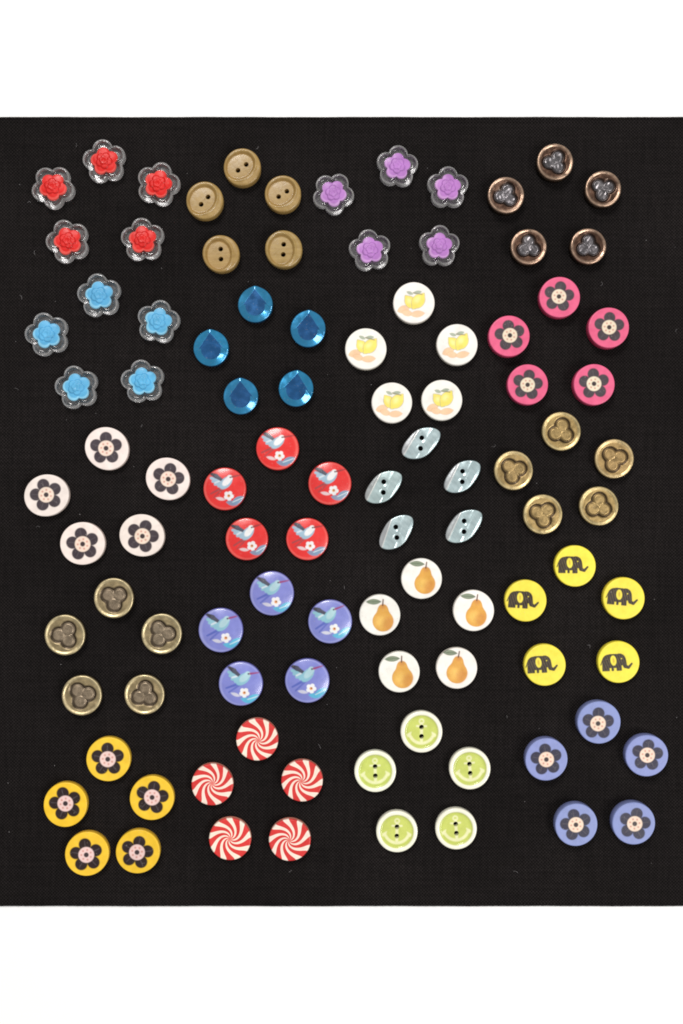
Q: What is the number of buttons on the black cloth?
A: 100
